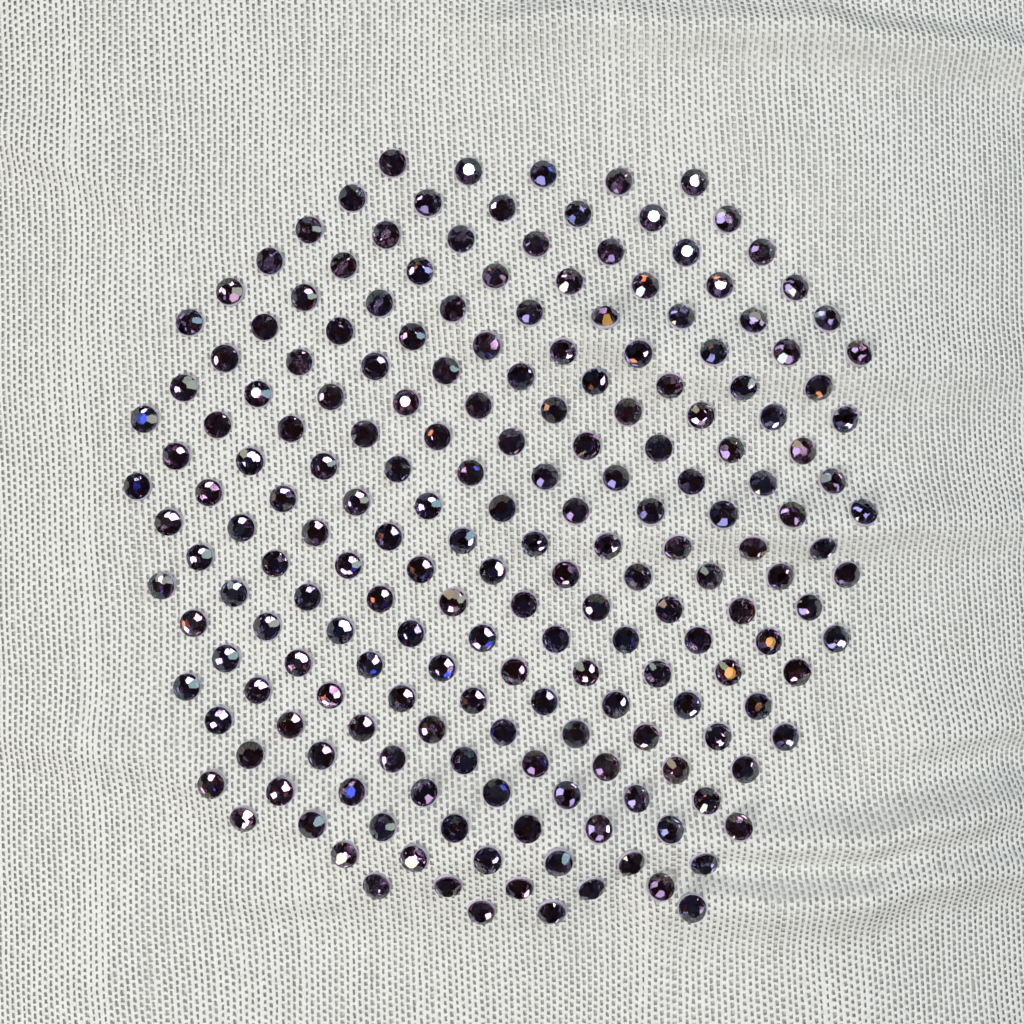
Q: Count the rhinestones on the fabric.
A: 200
